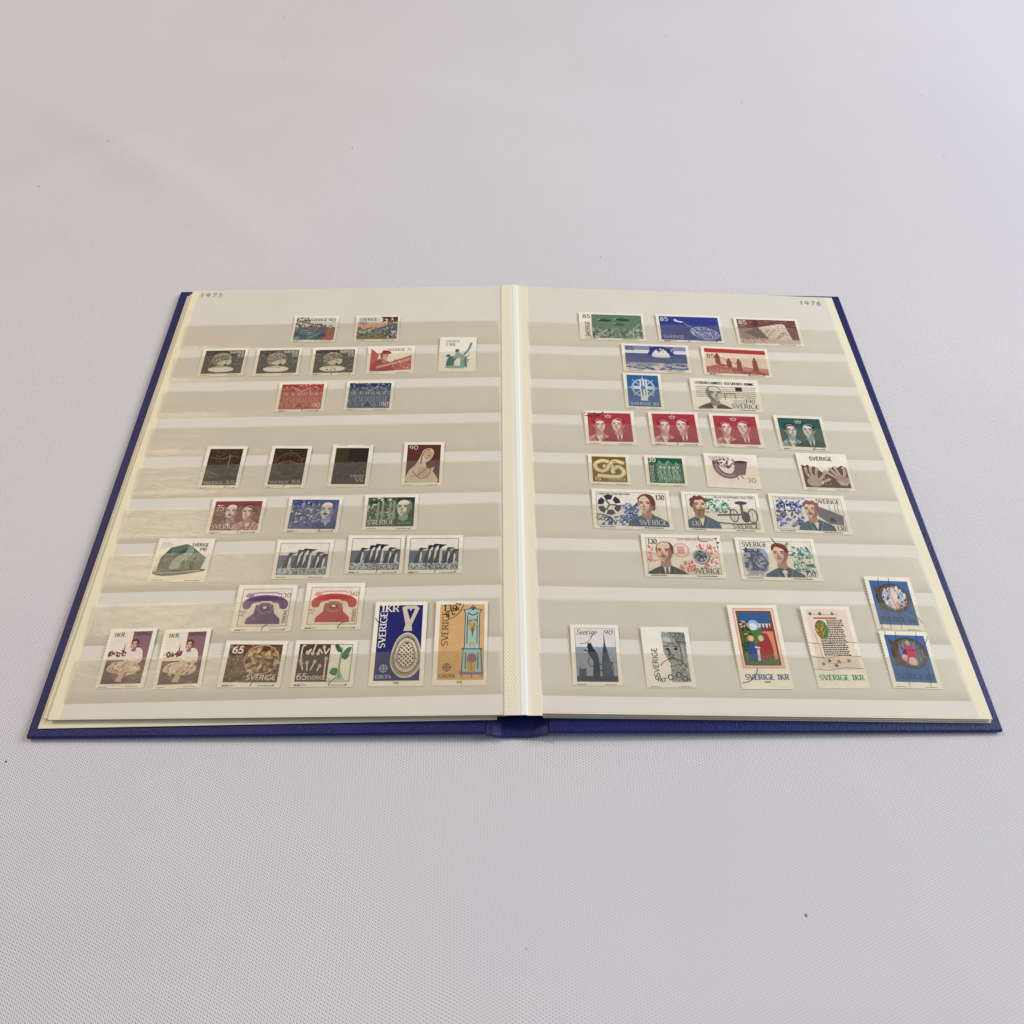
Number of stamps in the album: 54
